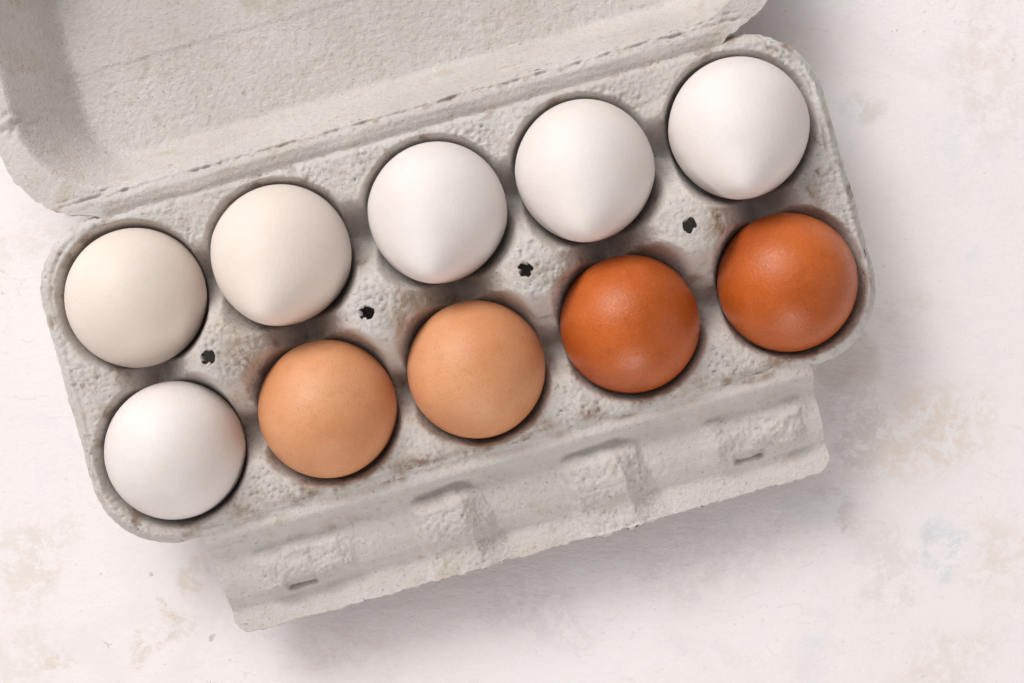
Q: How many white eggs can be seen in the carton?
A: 6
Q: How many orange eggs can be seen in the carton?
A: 2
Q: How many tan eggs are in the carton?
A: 2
